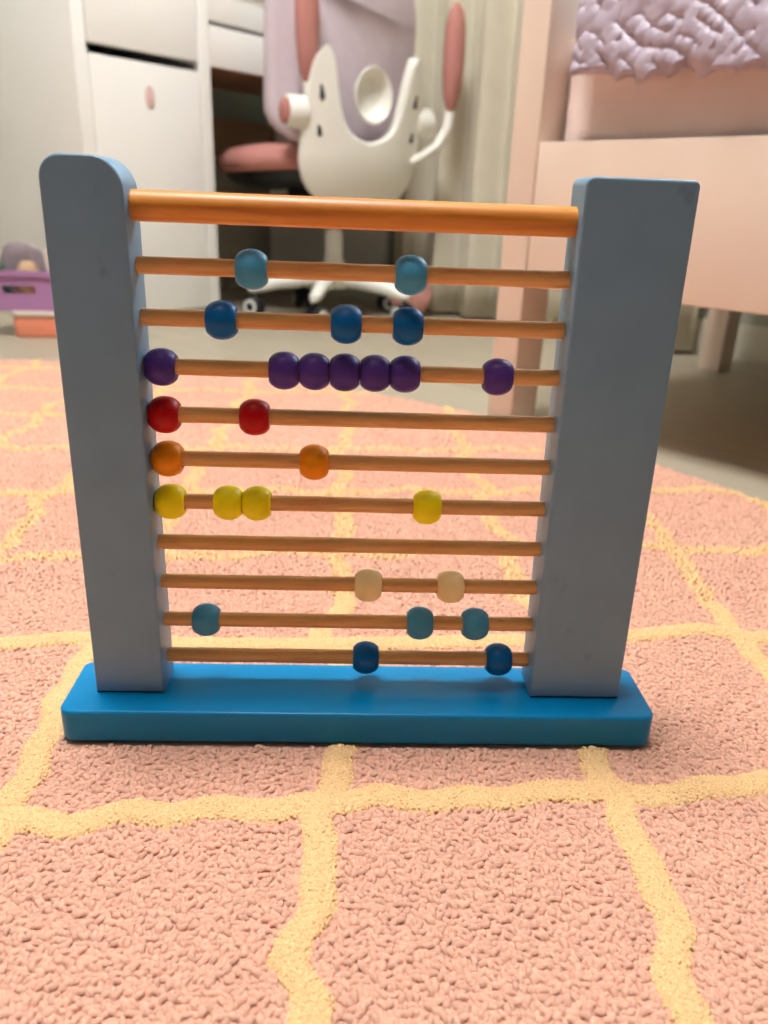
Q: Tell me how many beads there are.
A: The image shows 27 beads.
